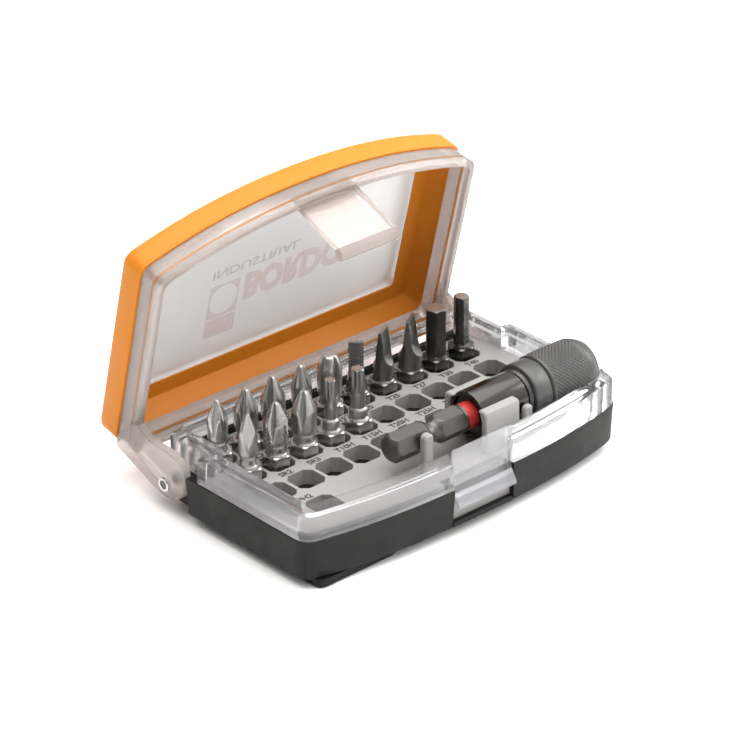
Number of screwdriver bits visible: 15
